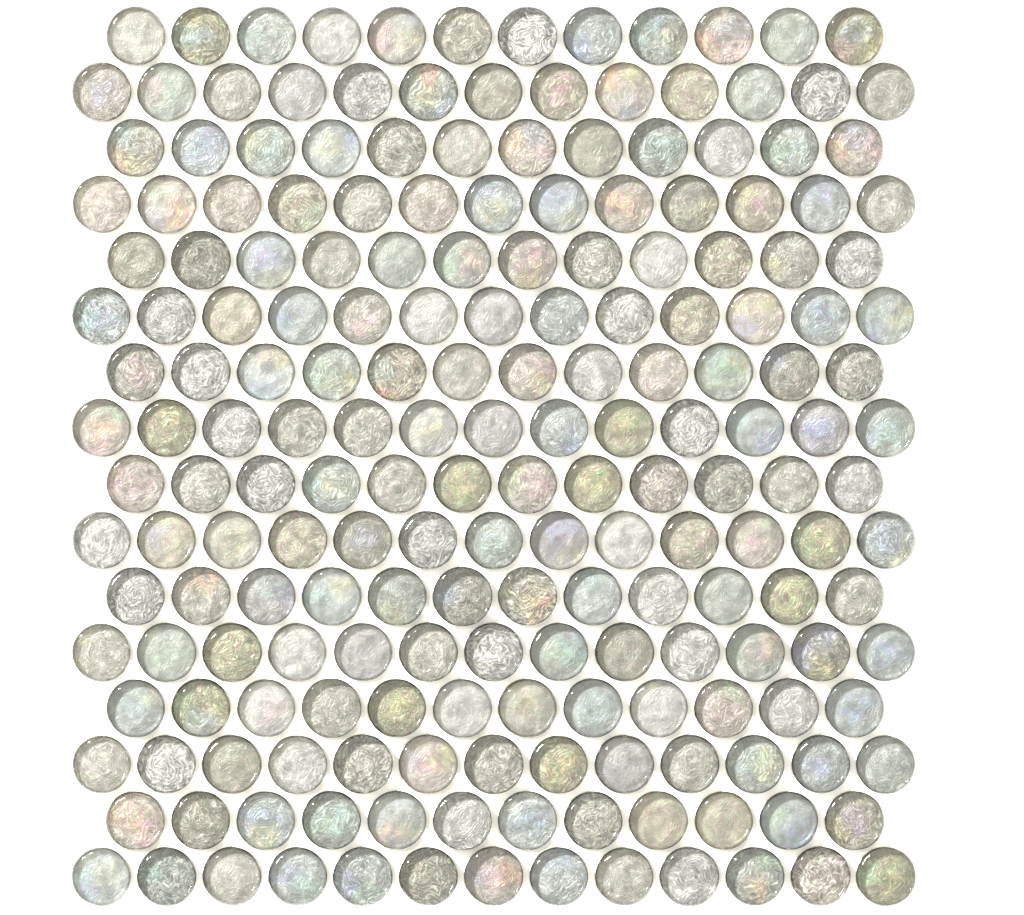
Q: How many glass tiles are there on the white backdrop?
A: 200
